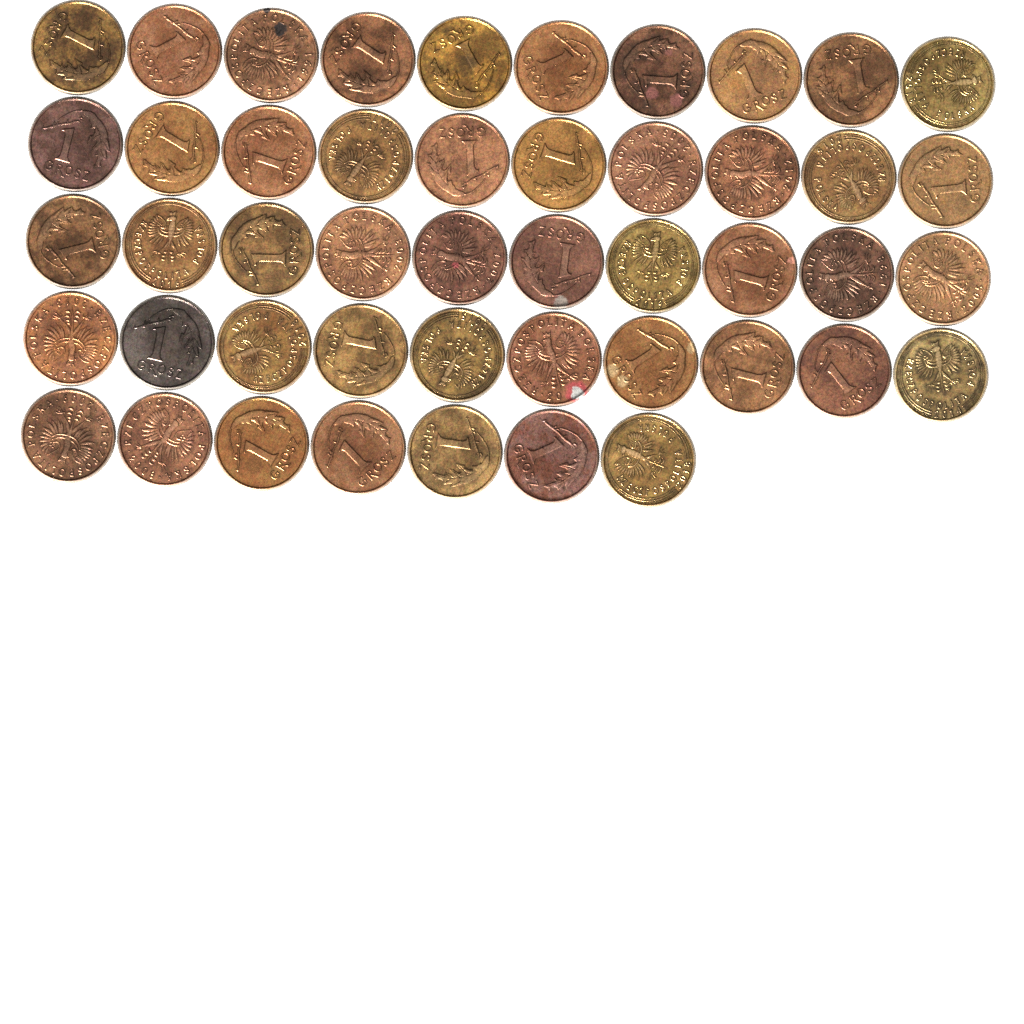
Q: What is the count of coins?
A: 47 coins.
